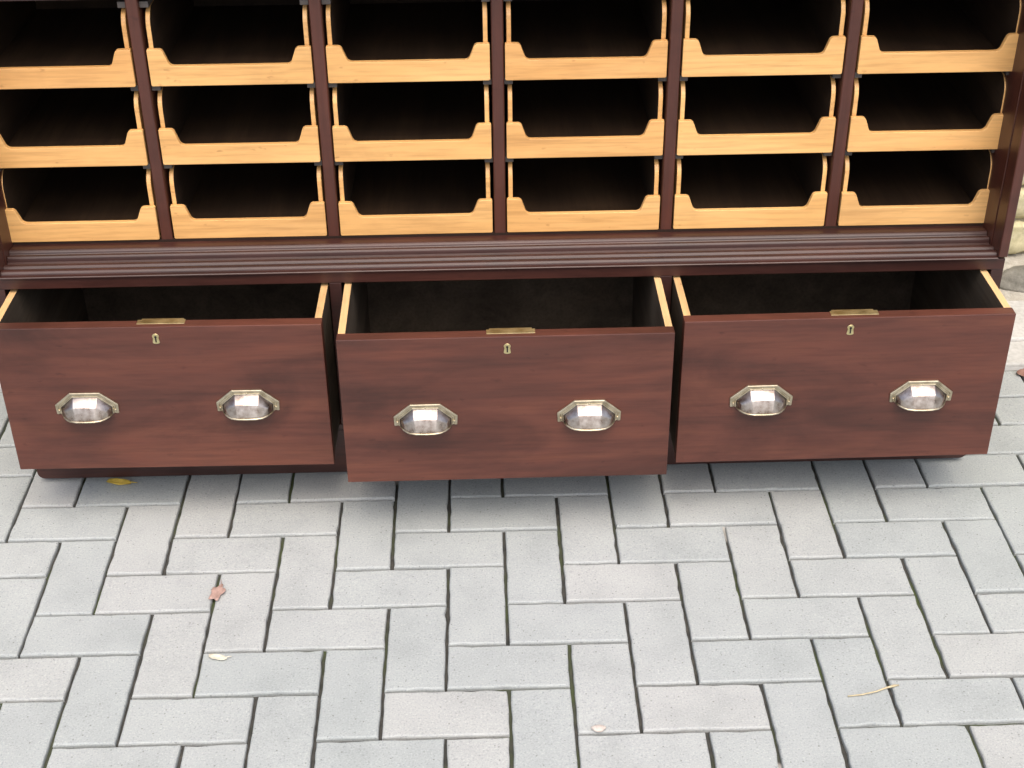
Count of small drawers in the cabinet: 18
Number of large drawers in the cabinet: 3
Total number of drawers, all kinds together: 21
